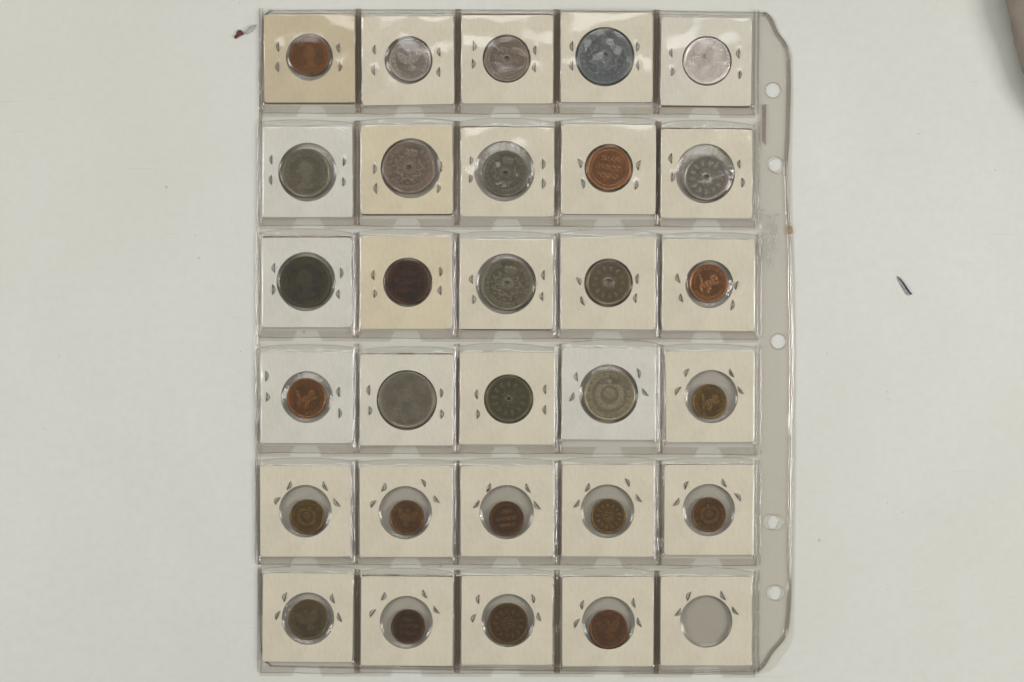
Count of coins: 29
